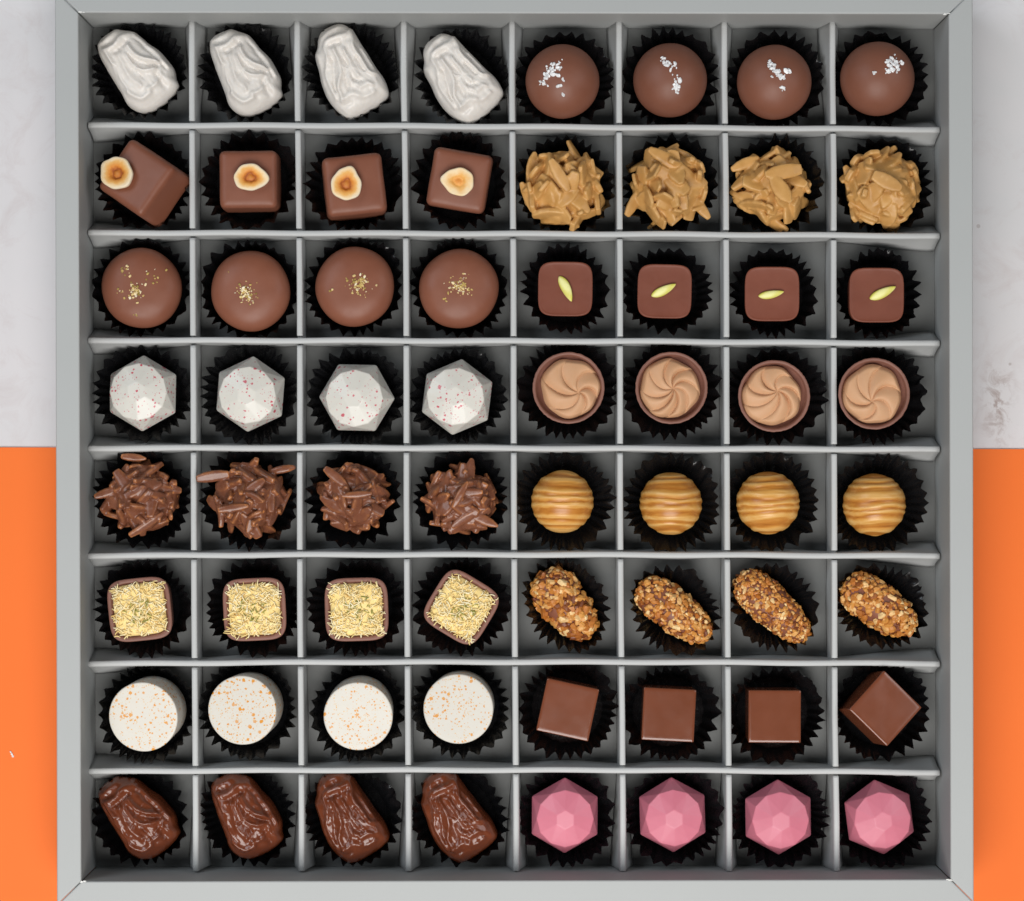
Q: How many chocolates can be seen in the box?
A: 64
